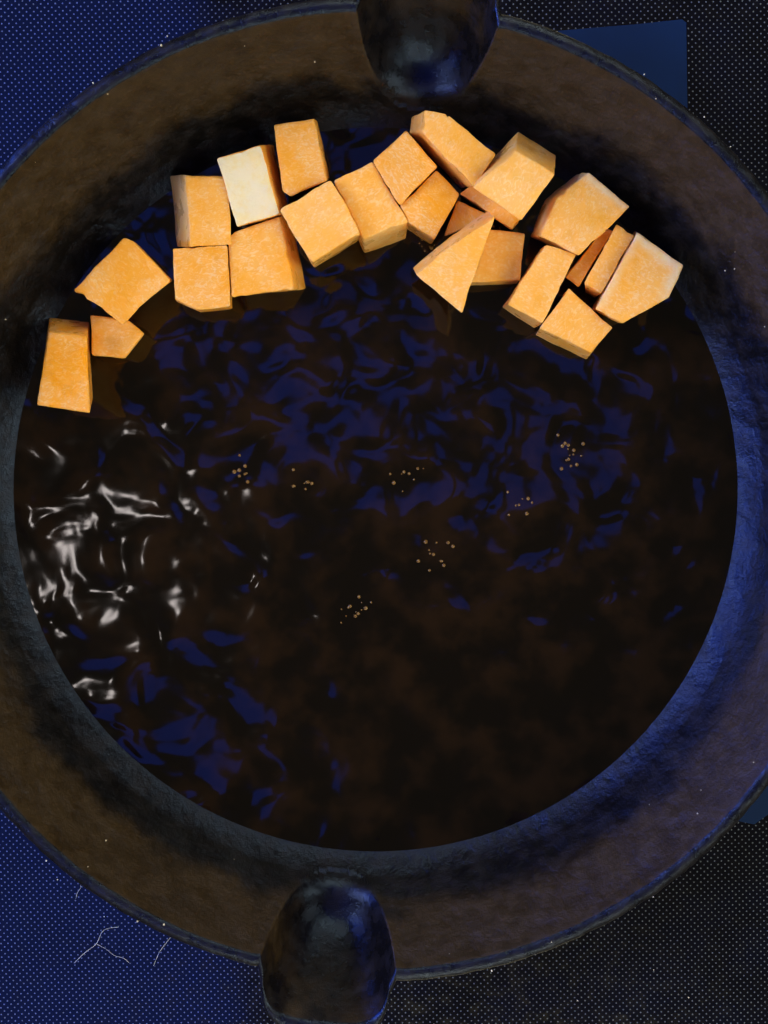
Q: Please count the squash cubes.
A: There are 24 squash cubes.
